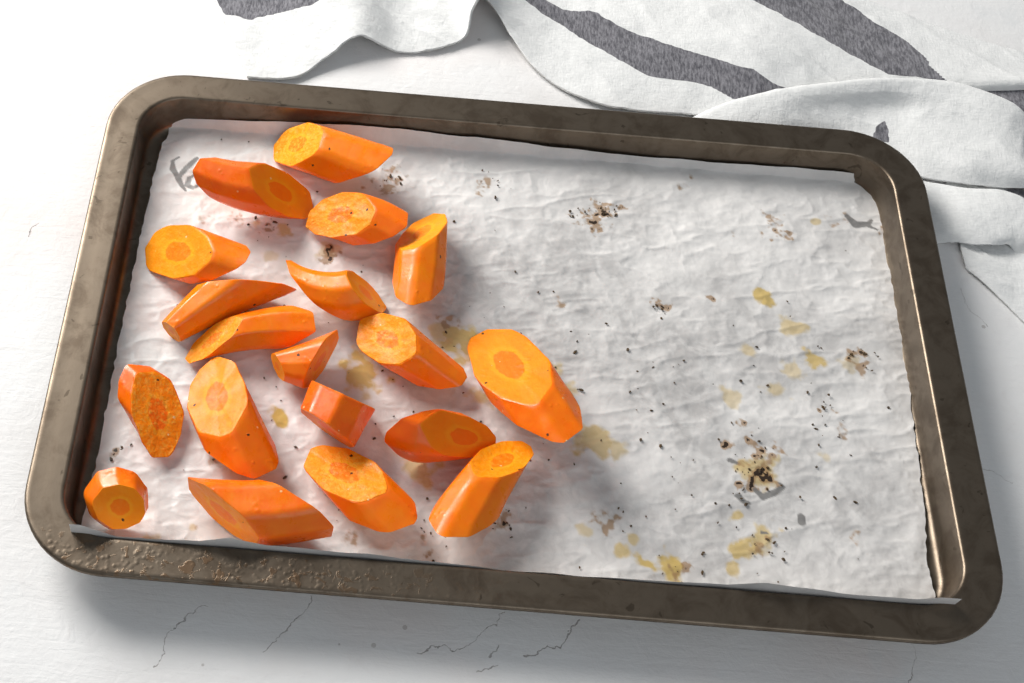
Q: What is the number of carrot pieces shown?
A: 19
